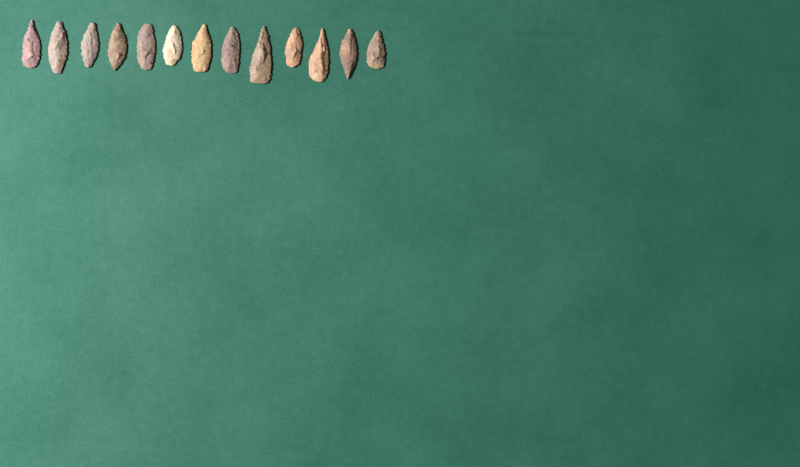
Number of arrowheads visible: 13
